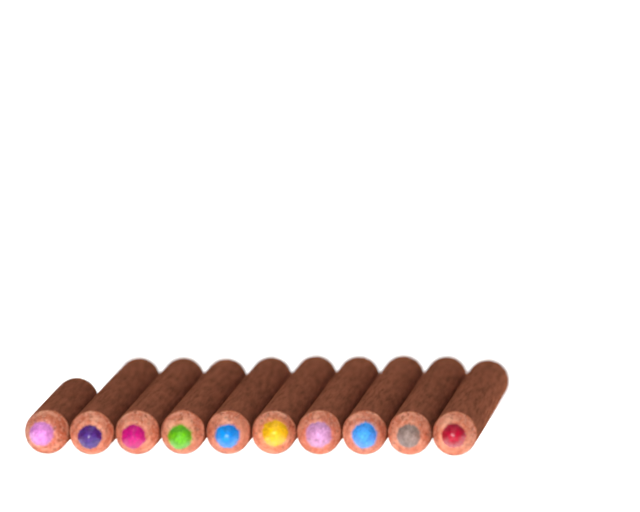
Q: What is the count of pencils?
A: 10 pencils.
